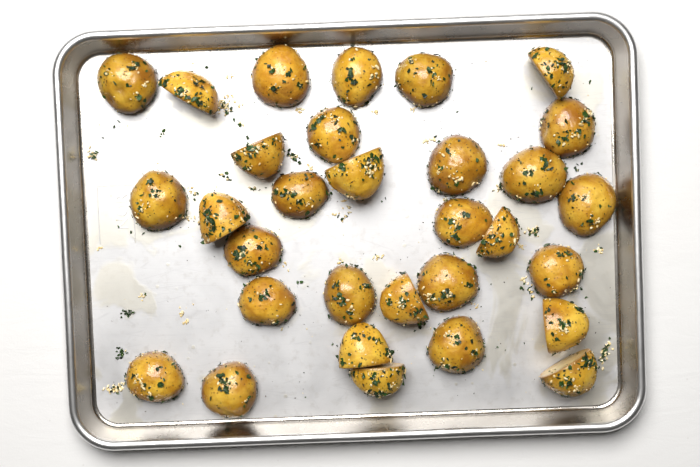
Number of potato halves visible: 31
